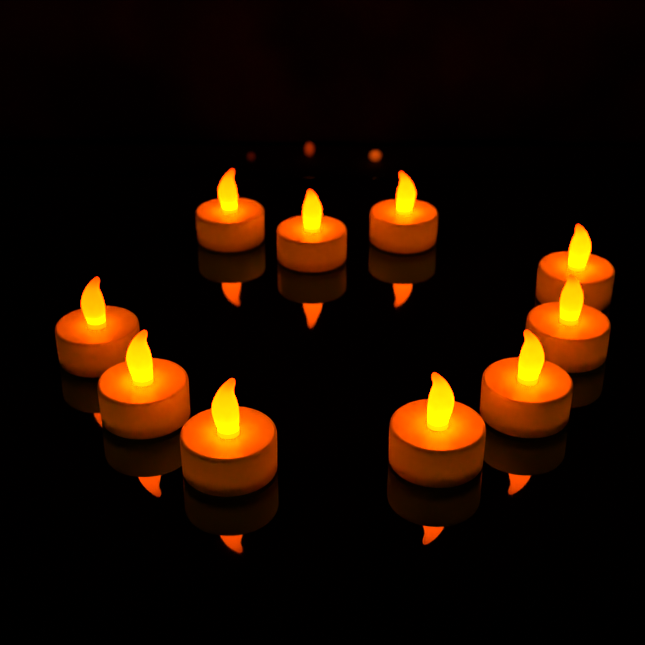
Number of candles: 10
